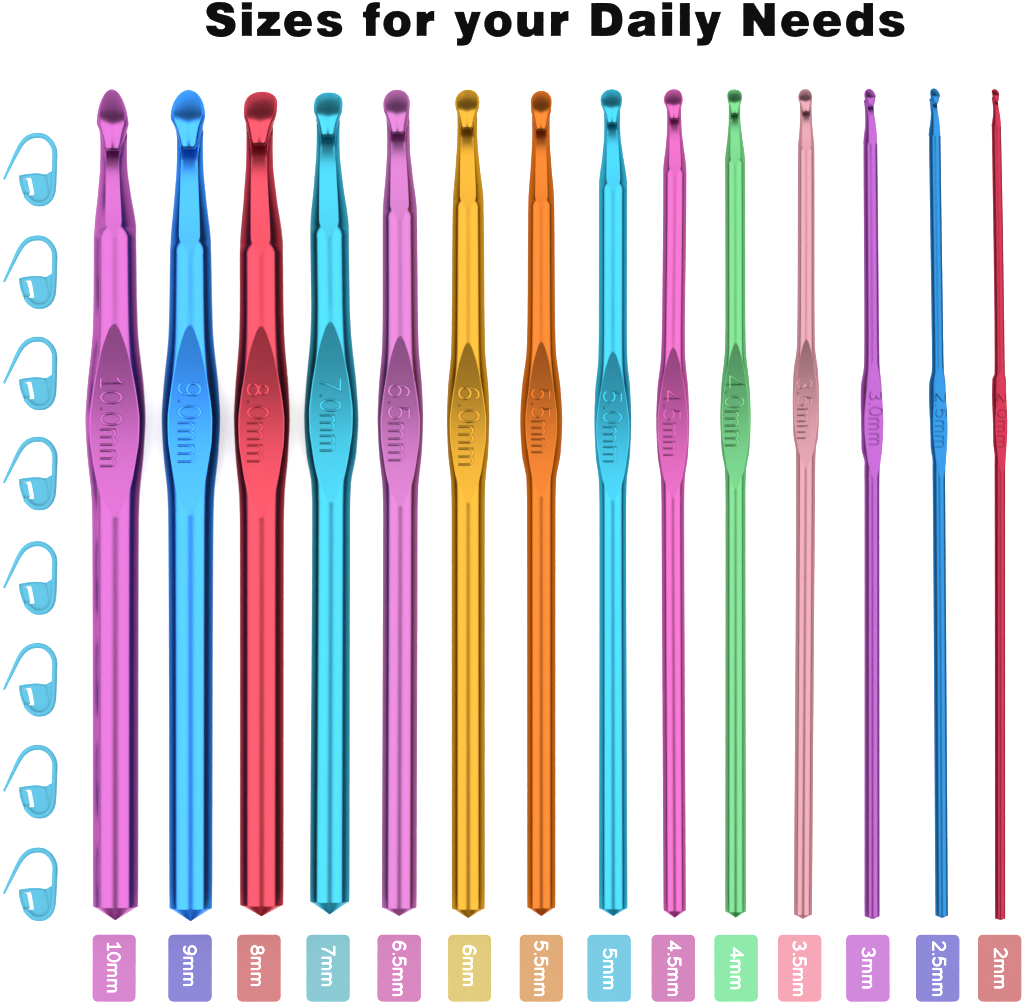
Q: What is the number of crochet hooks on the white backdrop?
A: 14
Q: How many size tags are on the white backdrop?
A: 14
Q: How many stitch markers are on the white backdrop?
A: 8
